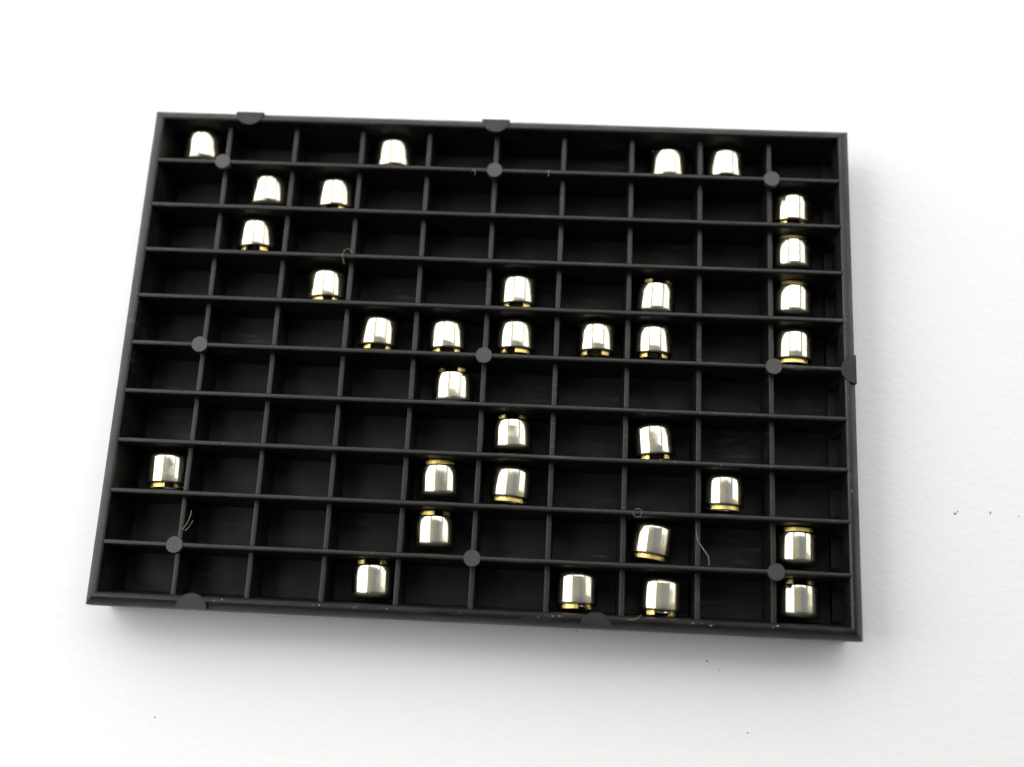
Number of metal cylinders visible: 33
